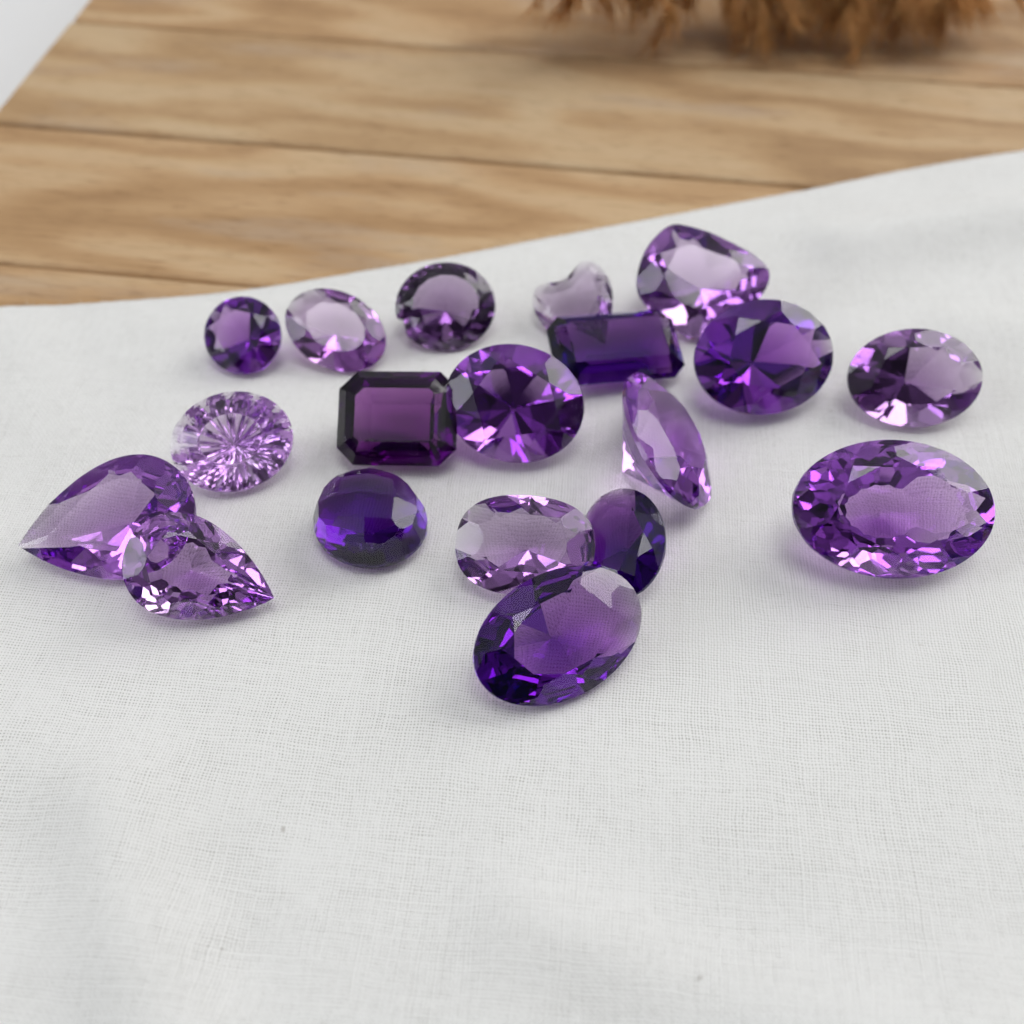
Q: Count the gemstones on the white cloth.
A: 19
